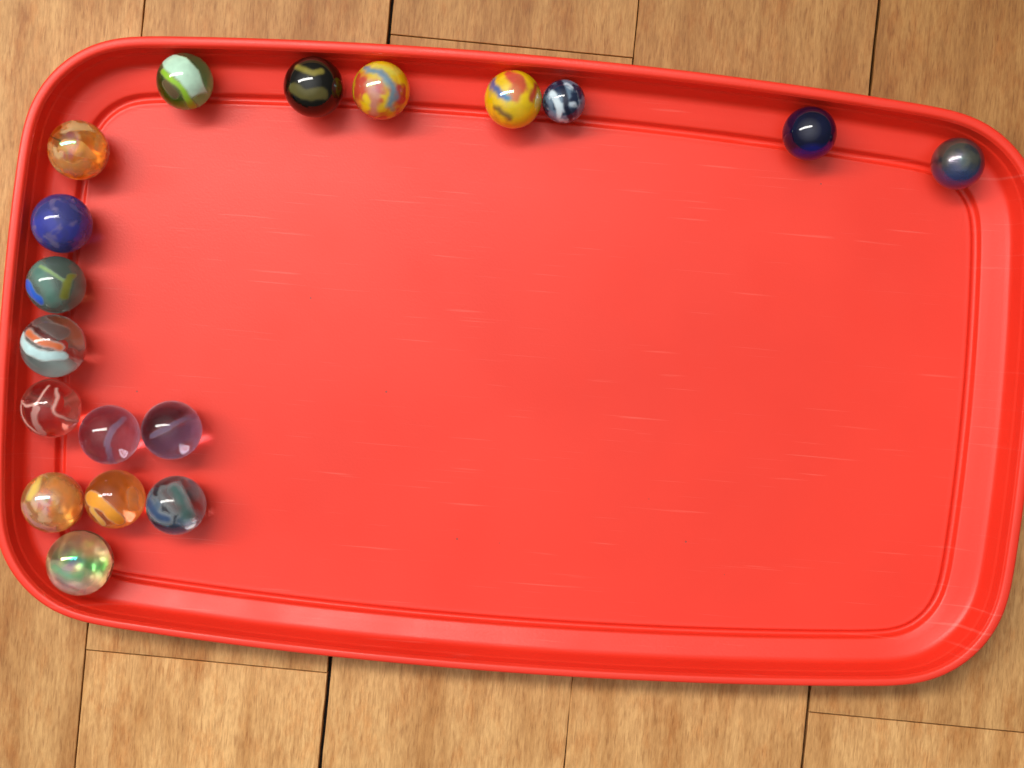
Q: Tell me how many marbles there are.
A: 18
